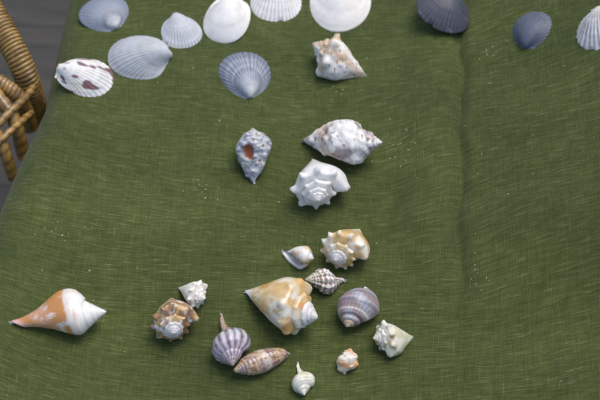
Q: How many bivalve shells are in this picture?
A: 11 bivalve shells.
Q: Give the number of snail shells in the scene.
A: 17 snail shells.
